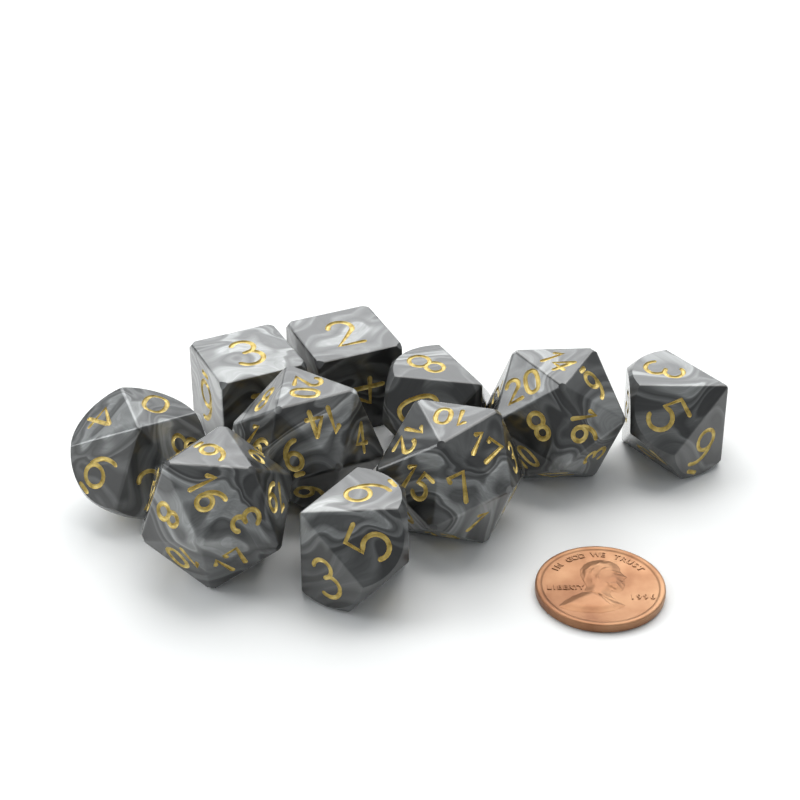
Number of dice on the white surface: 10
